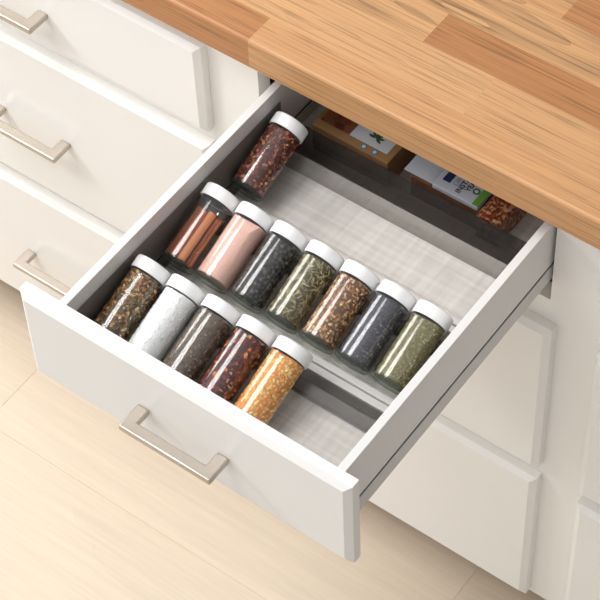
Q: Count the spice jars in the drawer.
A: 13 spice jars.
